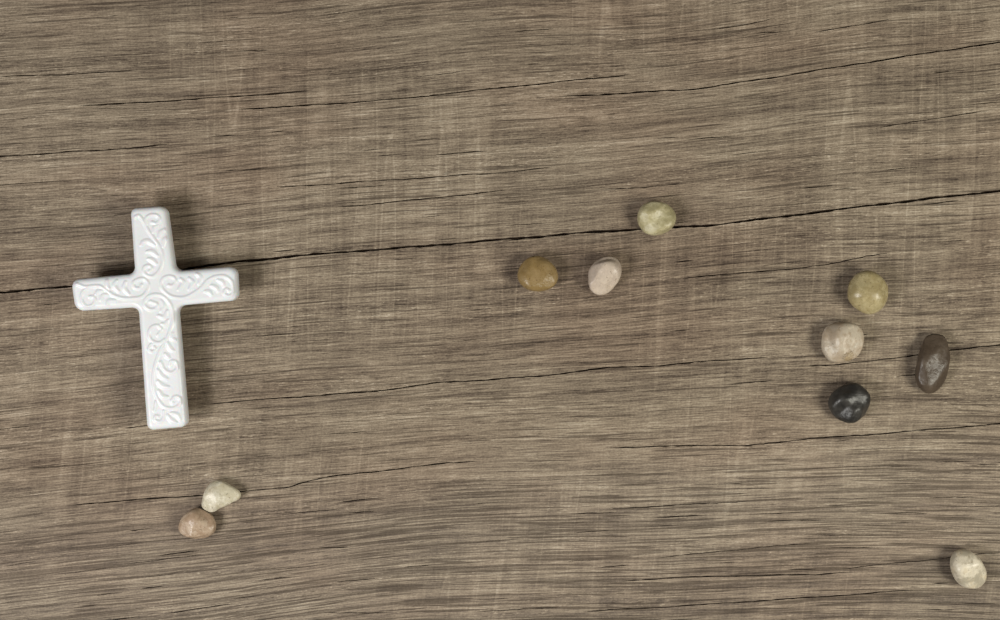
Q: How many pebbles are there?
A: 10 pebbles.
